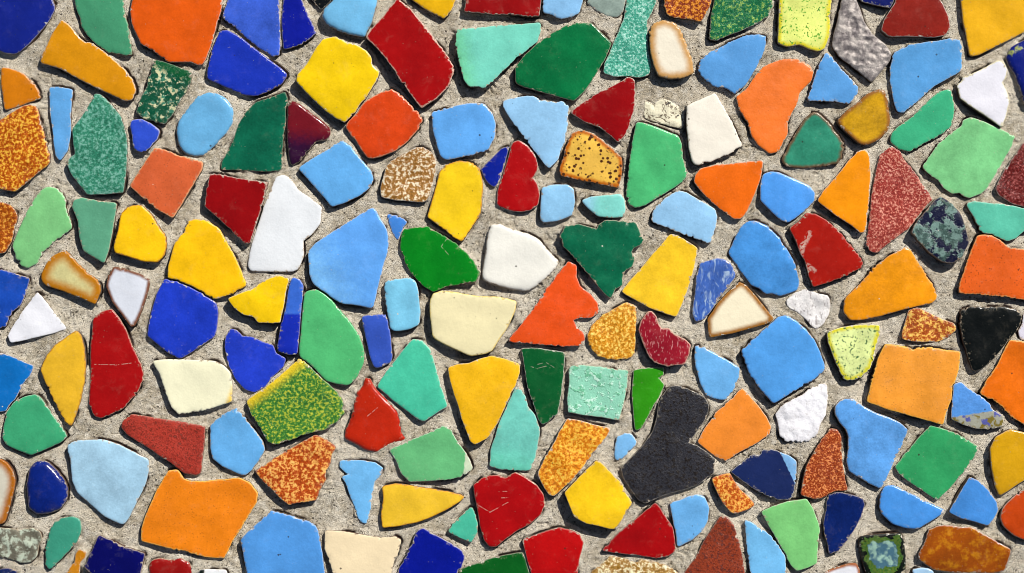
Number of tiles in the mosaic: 176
